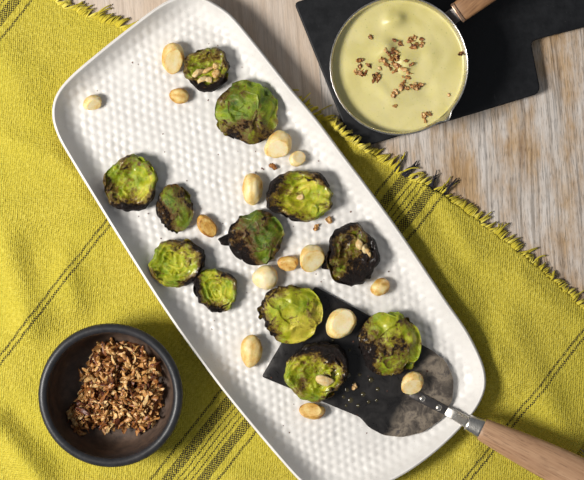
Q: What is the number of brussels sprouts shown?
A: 12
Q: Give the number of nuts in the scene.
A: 15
